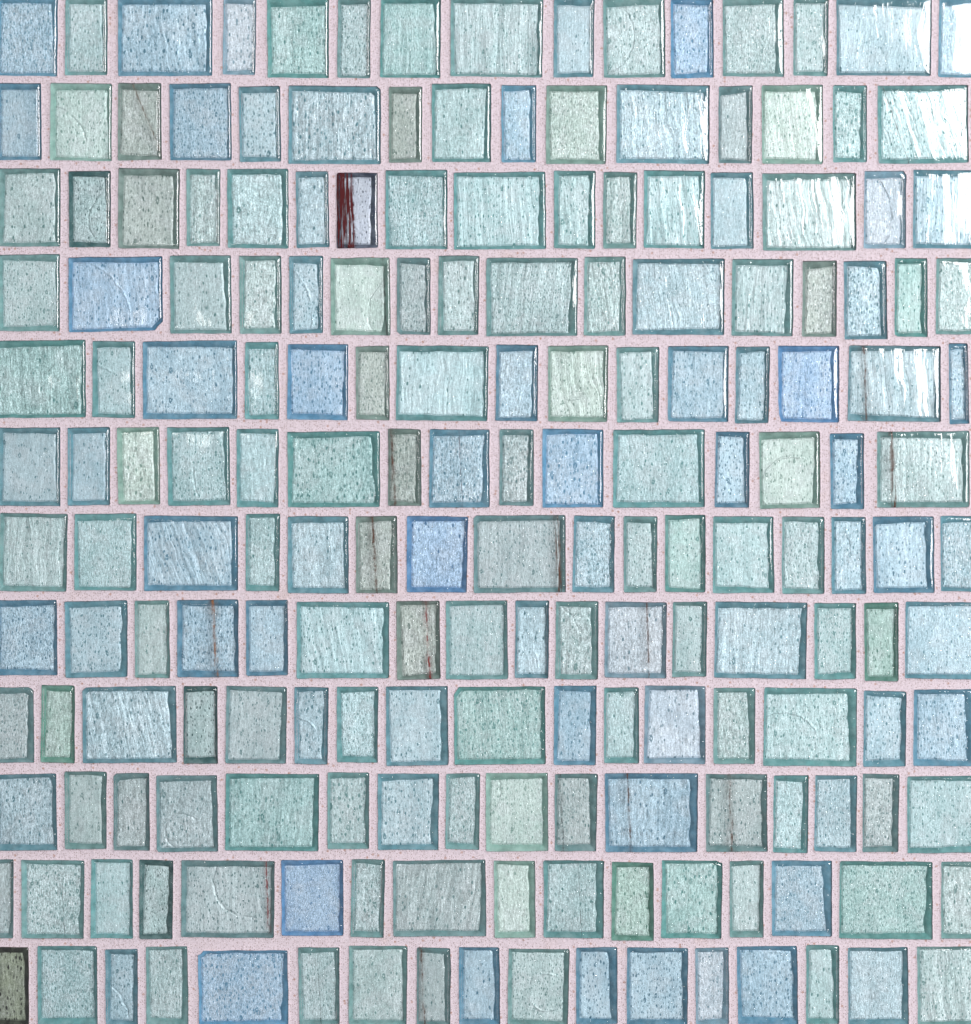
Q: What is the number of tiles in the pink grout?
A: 189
